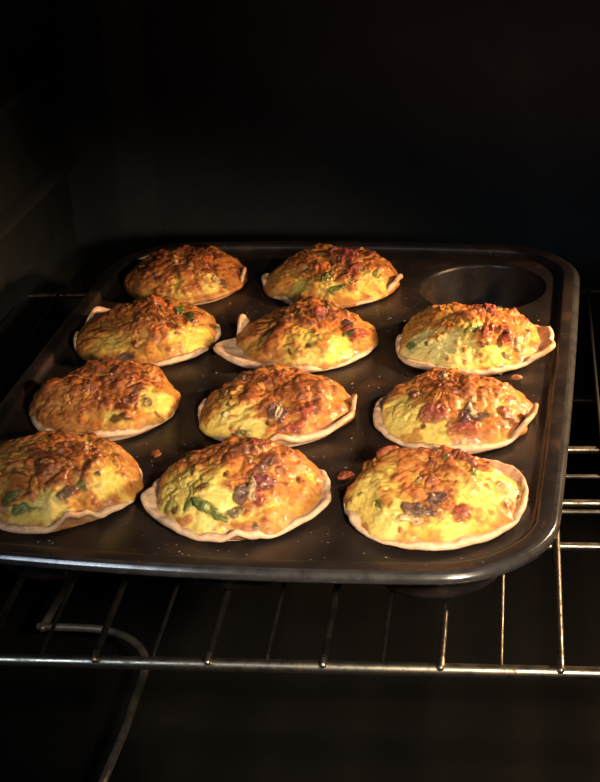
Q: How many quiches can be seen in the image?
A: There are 11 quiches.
